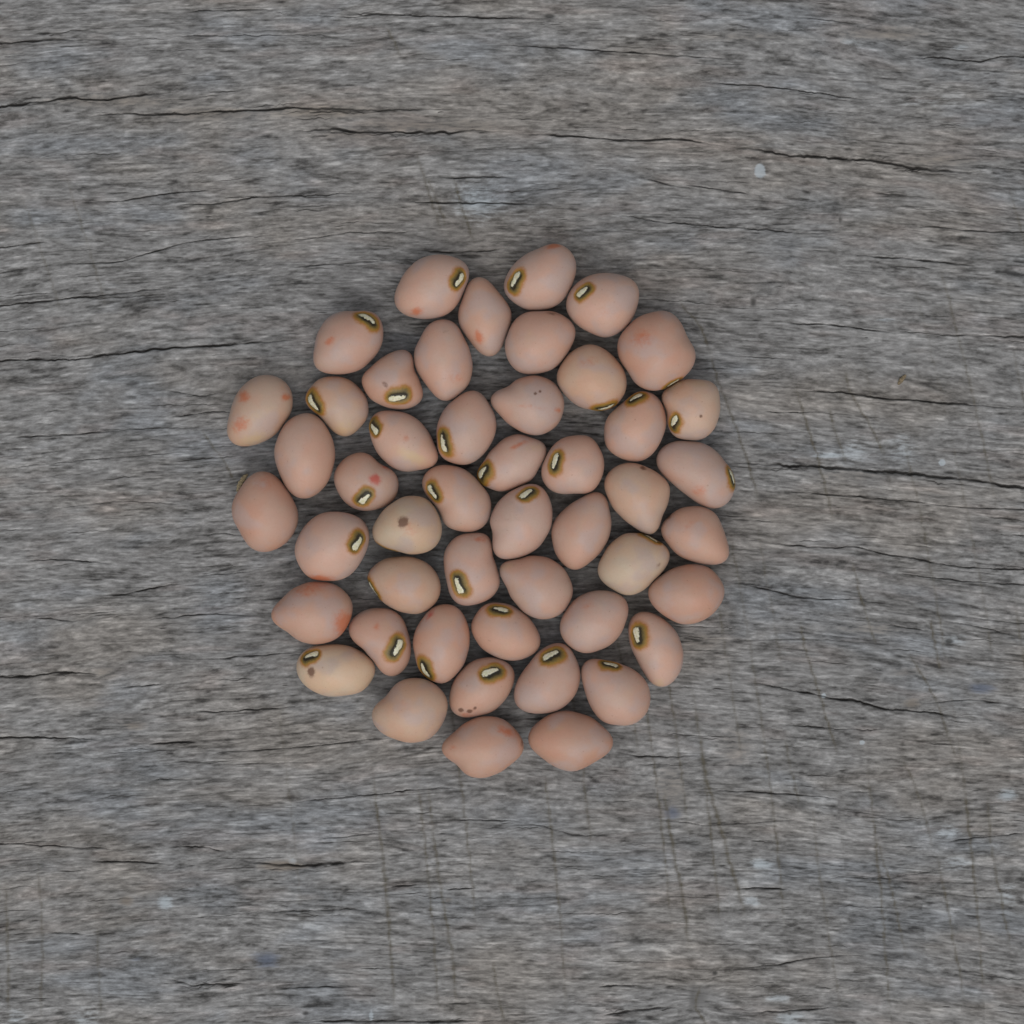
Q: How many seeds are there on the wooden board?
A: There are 48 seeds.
